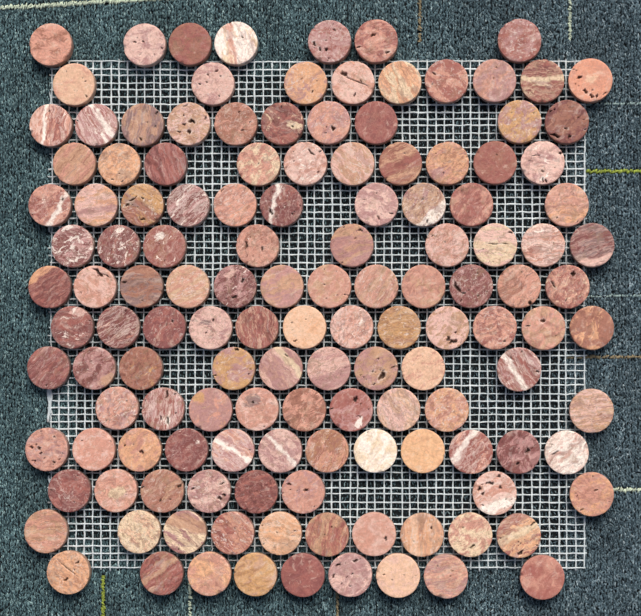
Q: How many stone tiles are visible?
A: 136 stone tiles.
